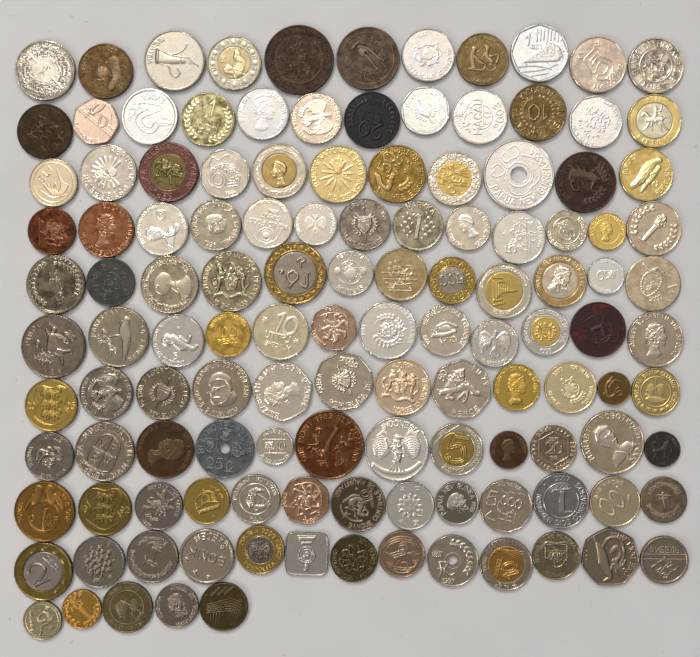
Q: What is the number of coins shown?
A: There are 126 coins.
